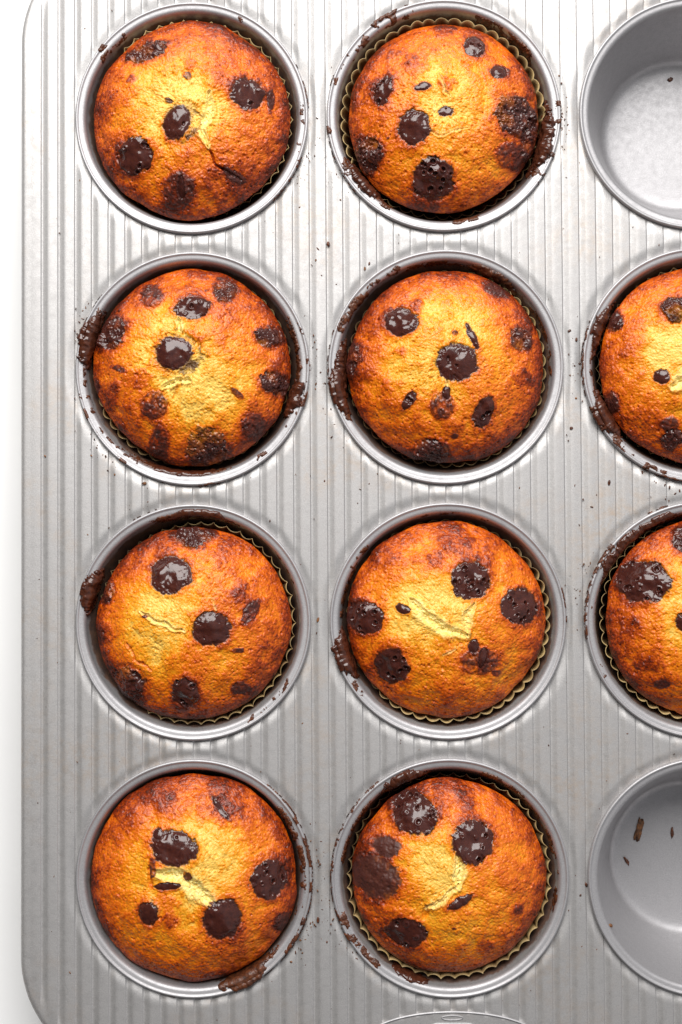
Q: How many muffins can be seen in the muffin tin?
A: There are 10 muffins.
